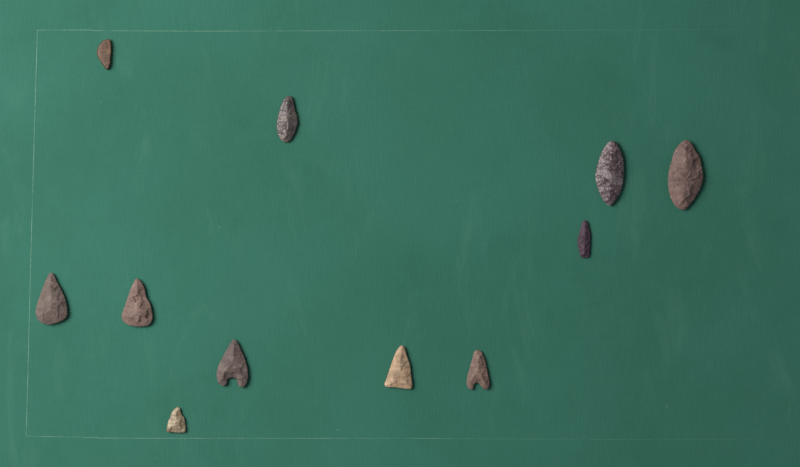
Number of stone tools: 11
